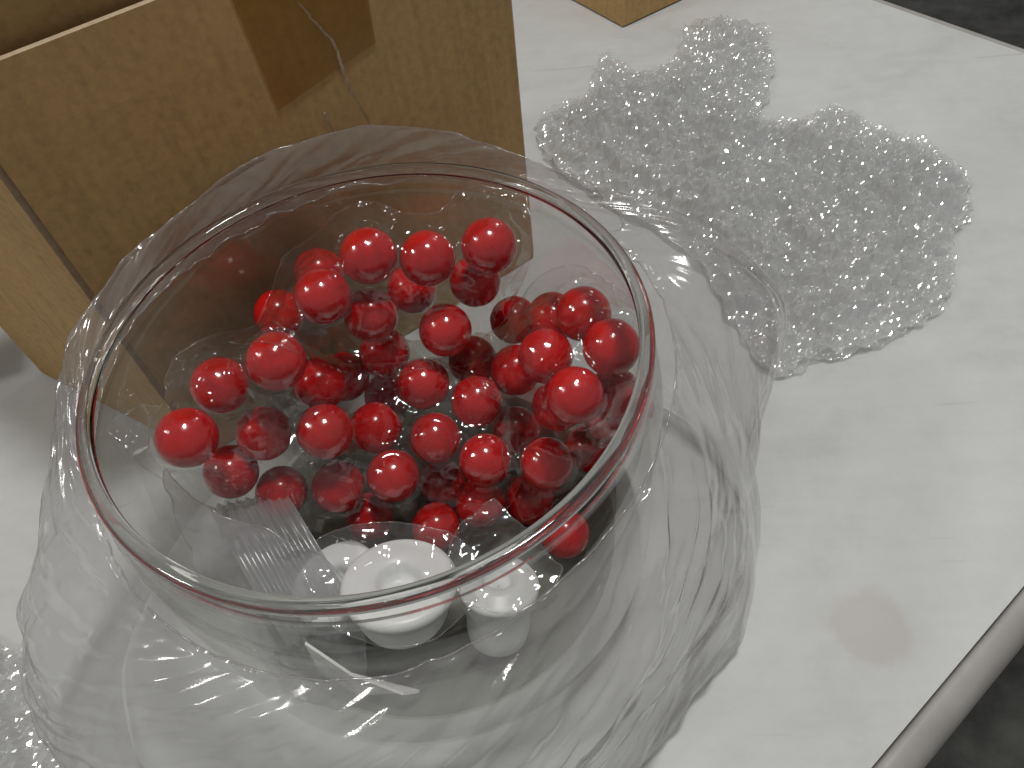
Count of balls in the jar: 48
